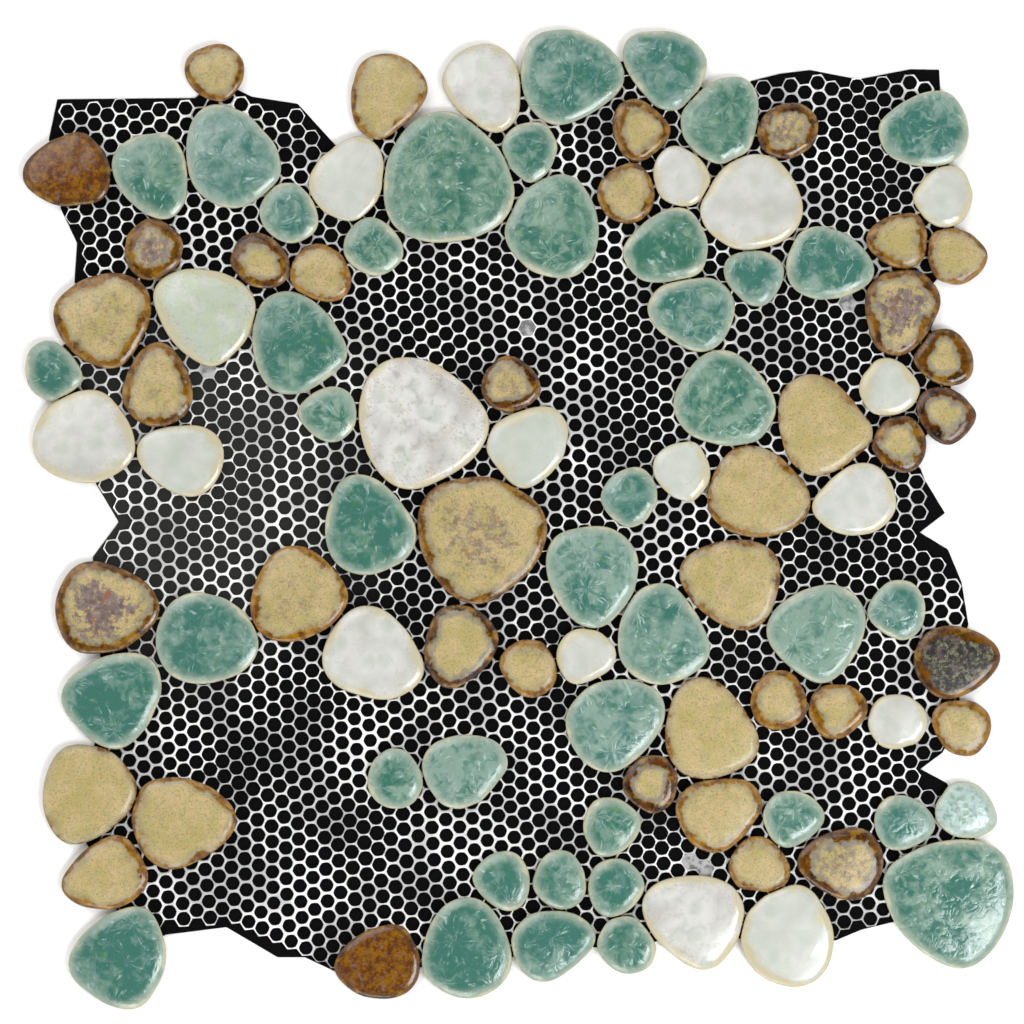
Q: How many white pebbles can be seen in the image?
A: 18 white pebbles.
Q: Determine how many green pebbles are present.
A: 42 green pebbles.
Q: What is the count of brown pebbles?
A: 39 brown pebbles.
